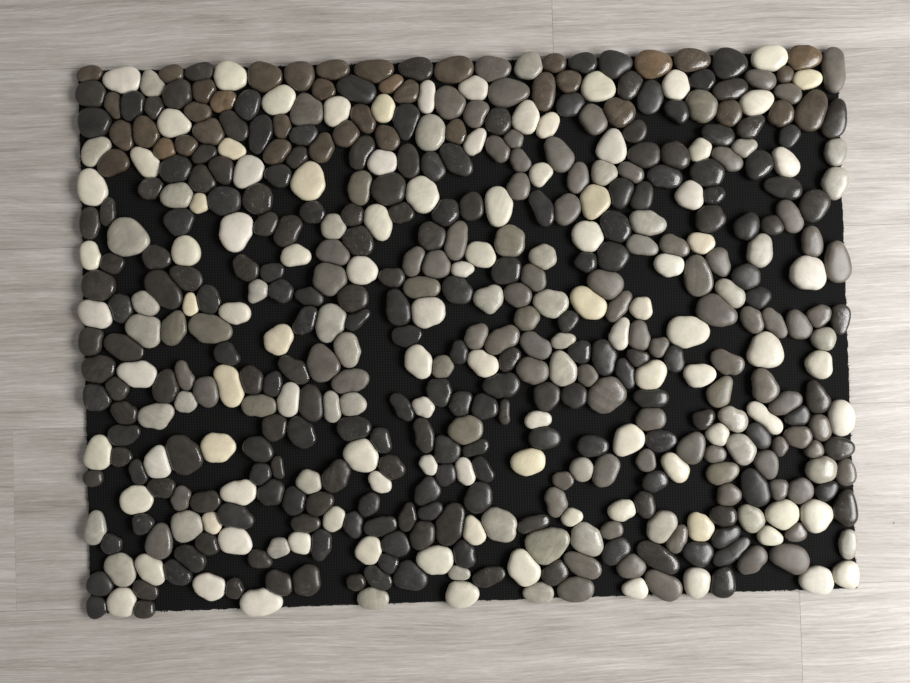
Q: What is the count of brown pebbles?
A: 38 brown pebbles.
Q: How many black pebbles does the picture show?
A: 200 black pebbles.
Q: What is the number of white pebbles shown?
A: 101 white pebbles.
